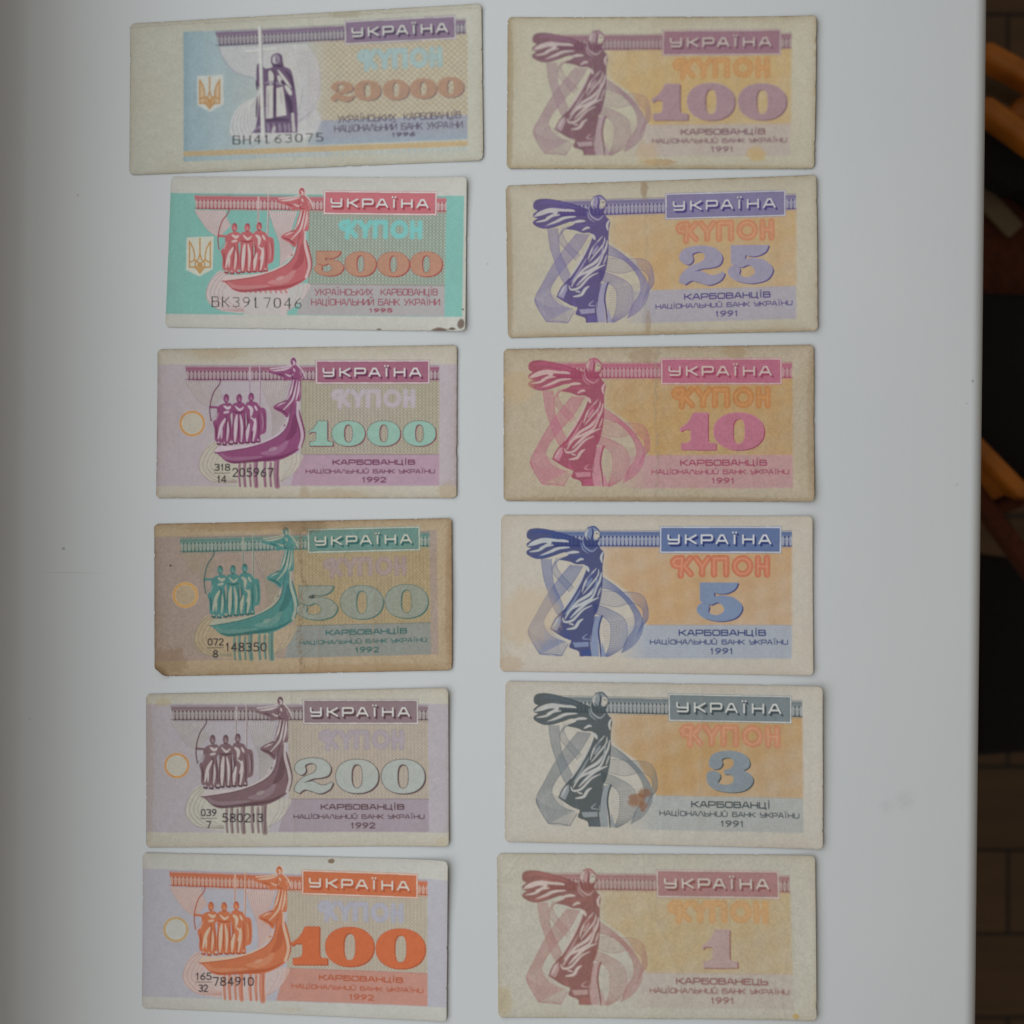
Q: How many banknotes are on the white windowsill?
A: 12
